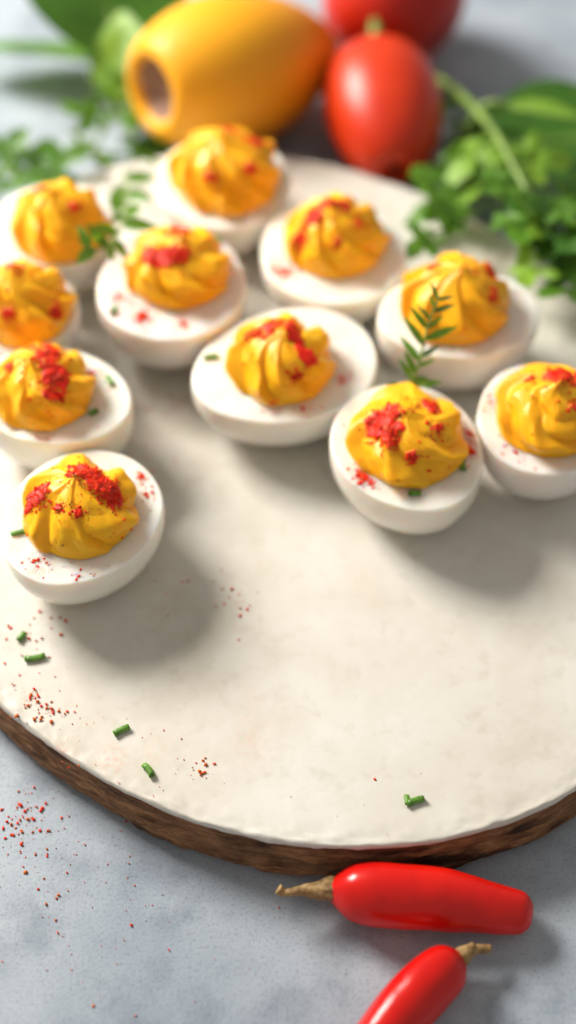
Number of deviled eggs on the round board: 11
